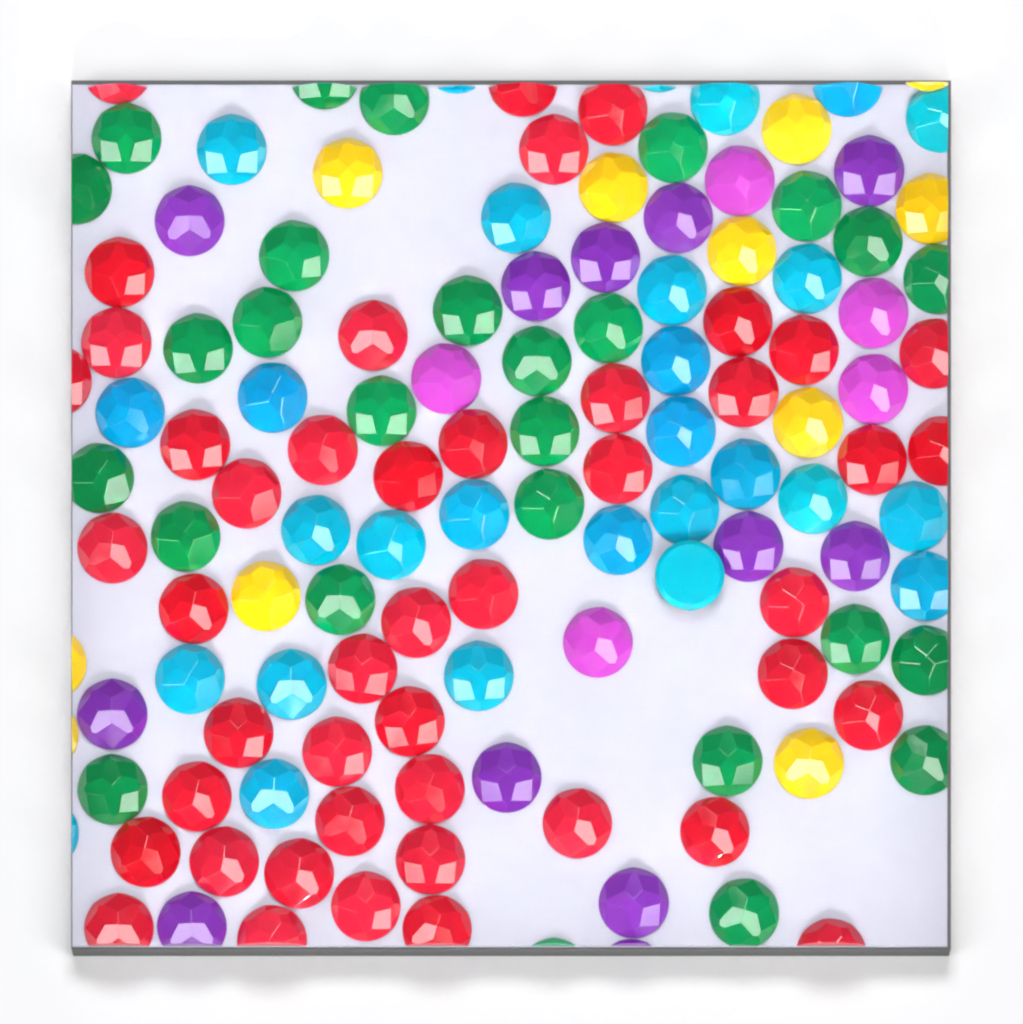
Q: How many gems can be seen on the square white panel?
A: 129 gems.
